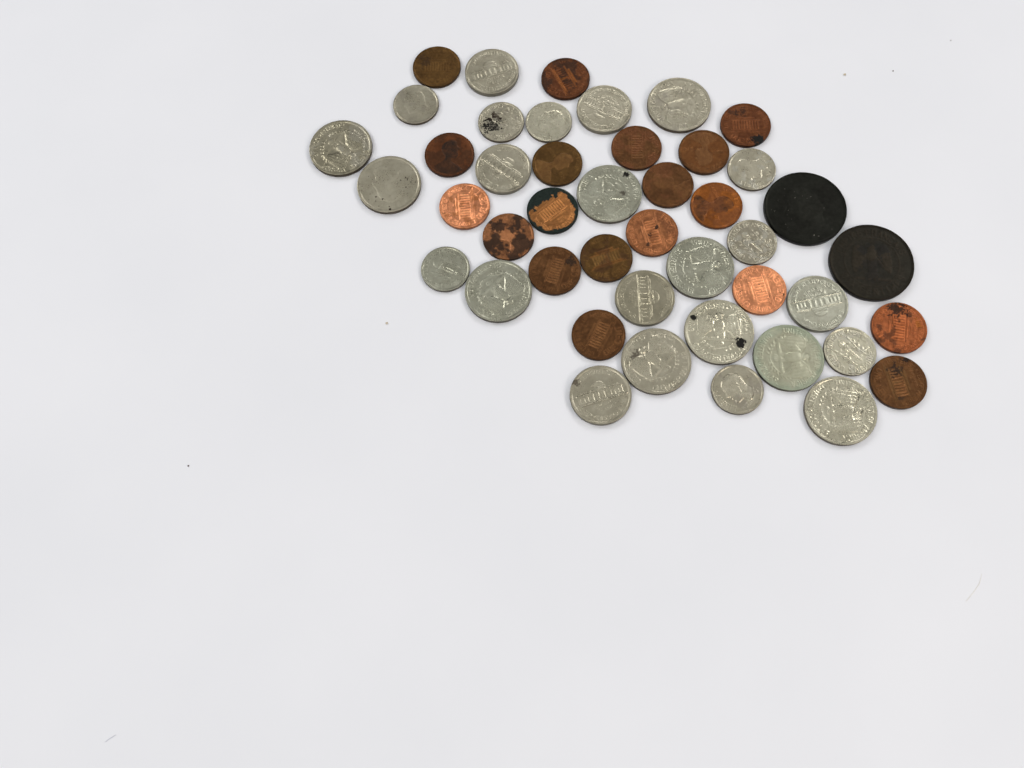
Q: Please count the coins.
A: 45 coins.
